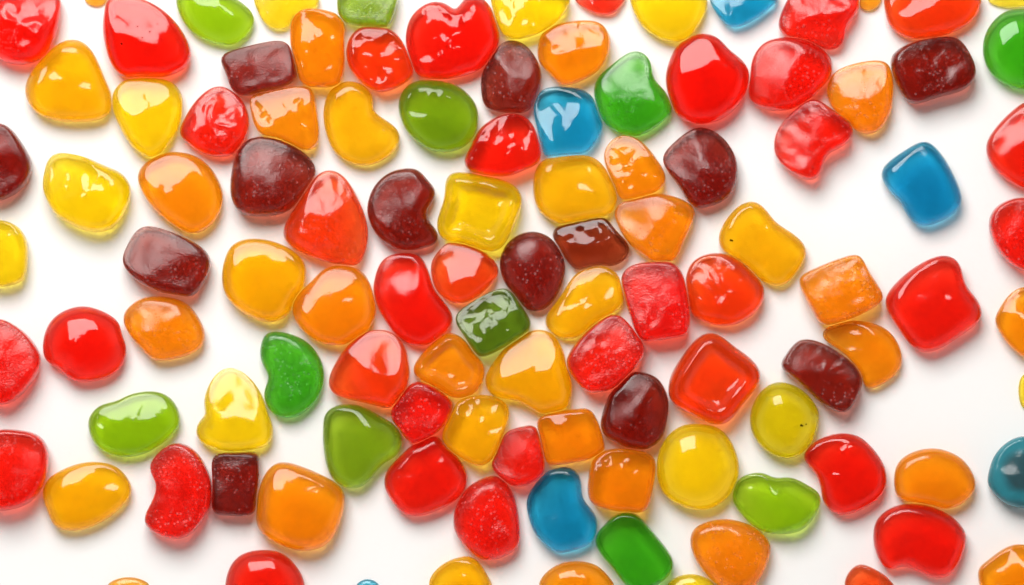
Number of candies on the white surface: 111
